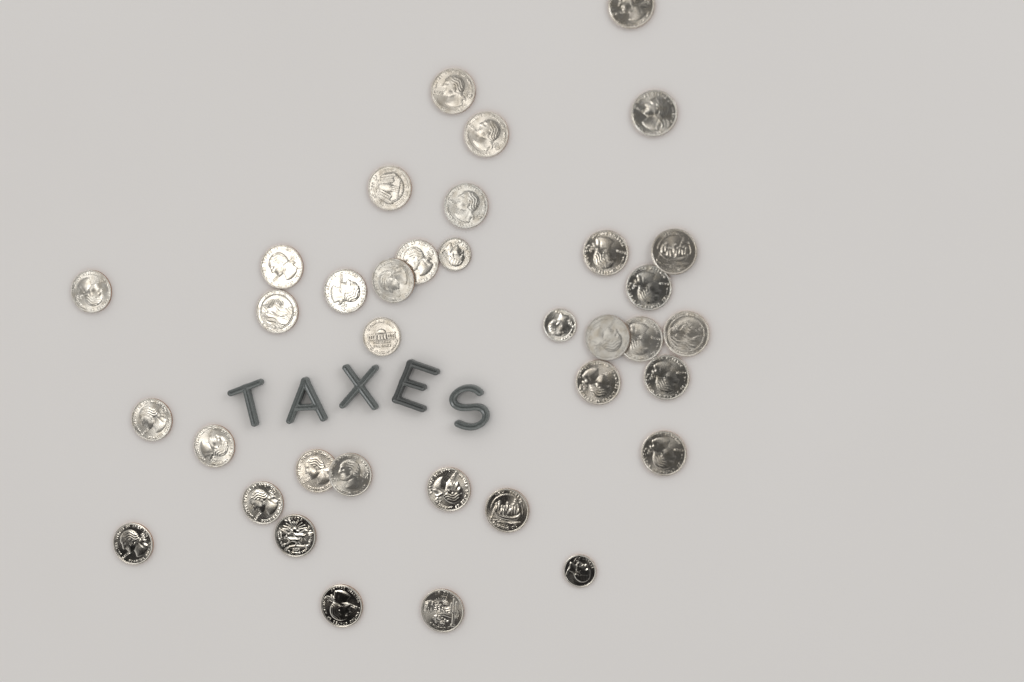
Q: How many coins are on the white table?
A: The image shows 36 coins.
